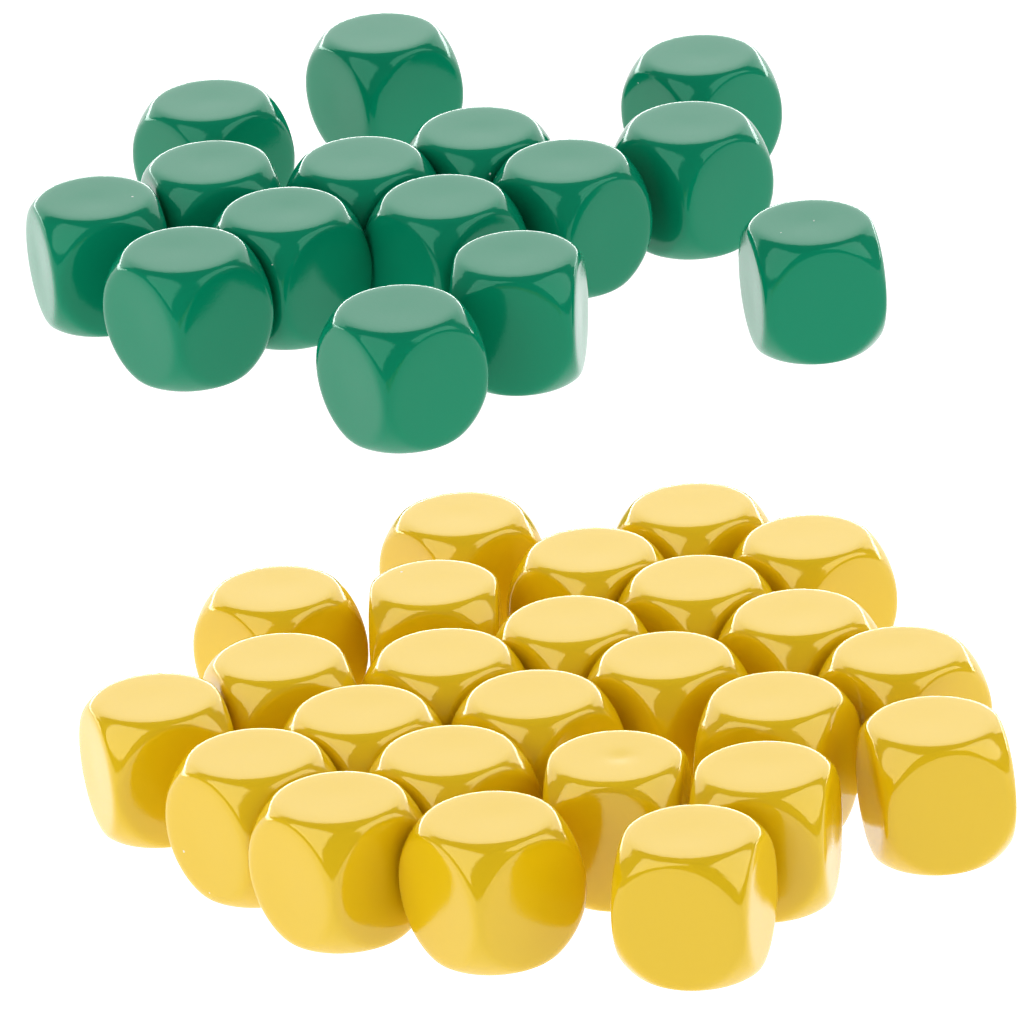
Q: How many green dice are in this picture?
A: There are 15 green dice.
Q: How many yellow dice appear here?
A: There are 25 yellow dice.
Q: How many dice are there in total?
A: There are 40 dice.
